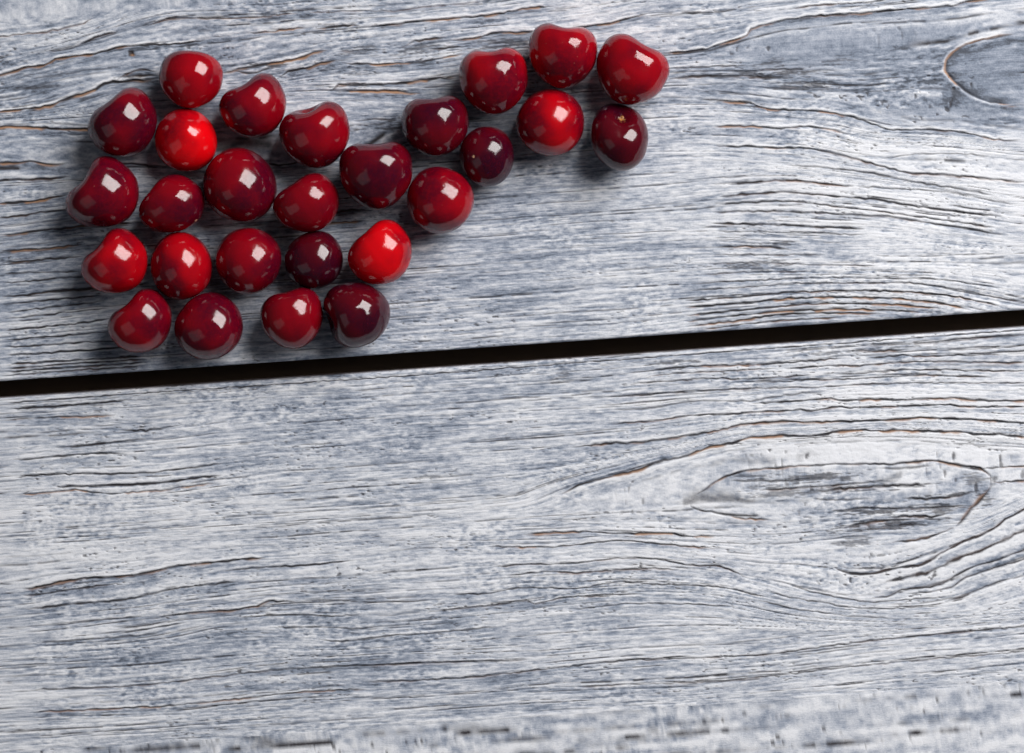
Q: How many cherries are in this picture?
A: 27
